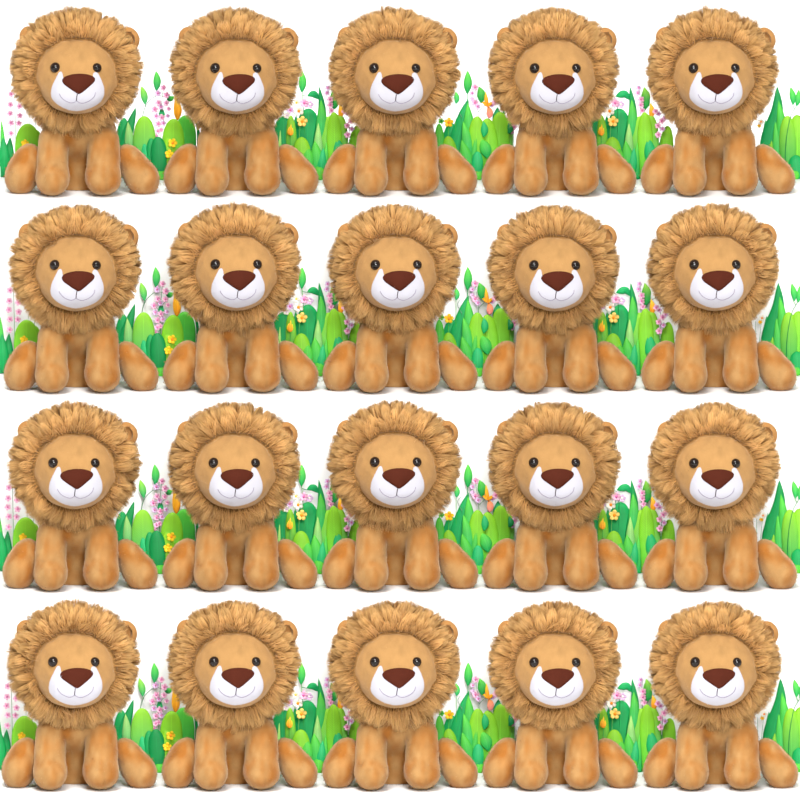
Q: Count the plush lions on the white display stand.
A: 20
